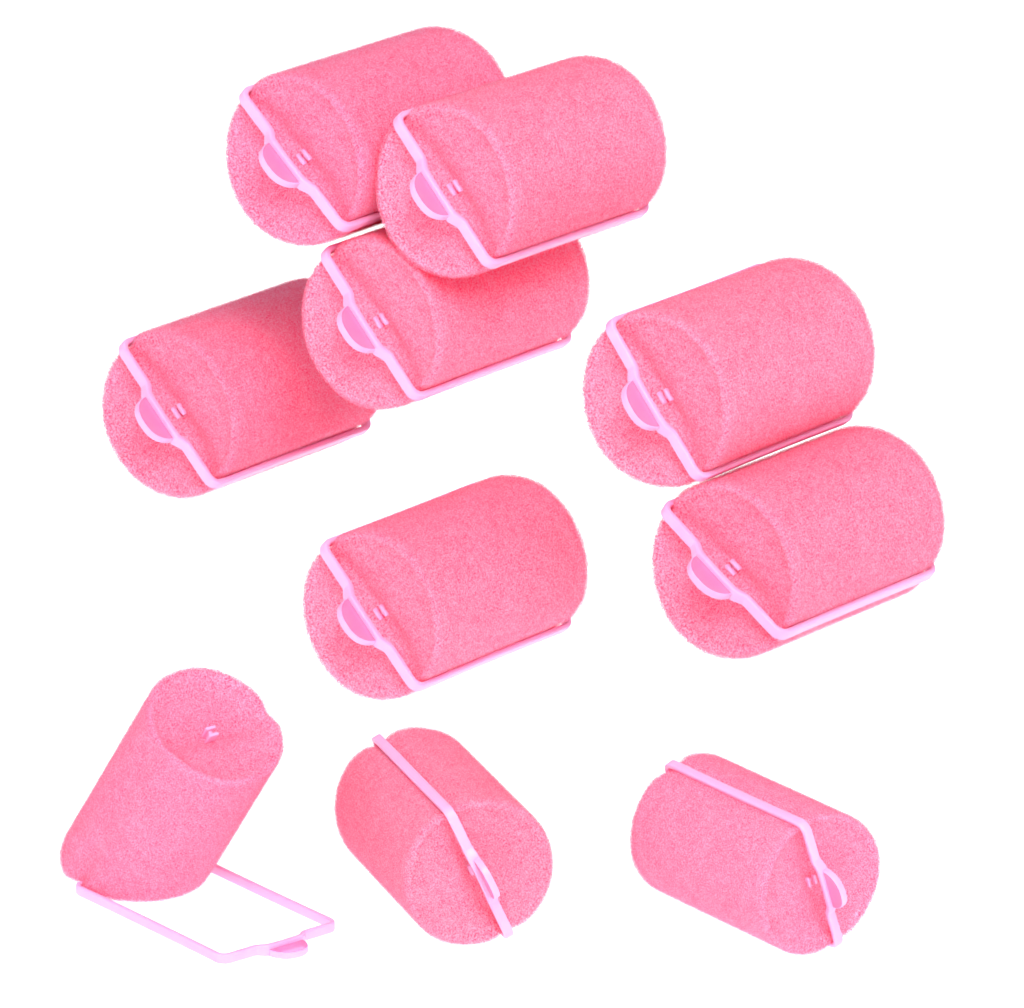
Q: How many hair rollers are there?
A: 10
